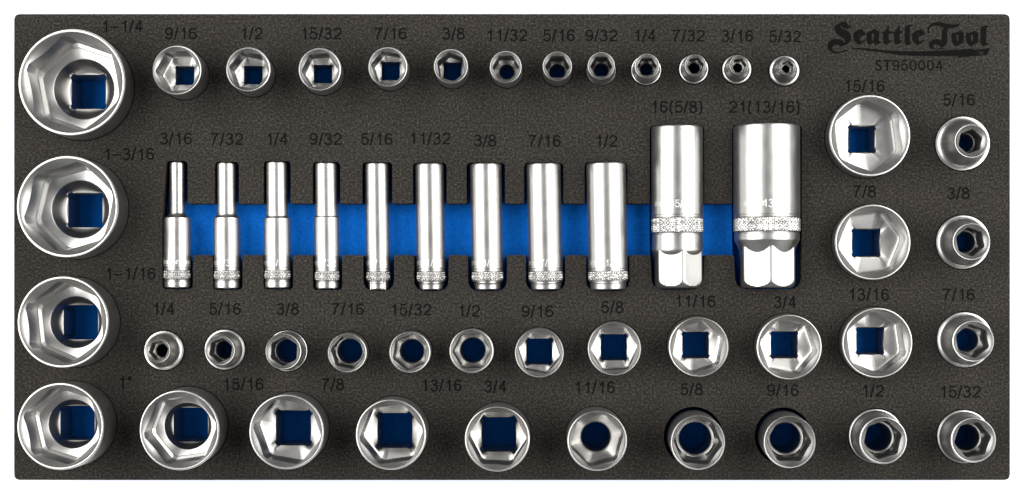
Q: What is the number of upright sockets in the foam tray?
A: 41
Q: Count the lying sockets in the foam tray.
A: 11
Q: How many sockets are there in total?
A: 52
